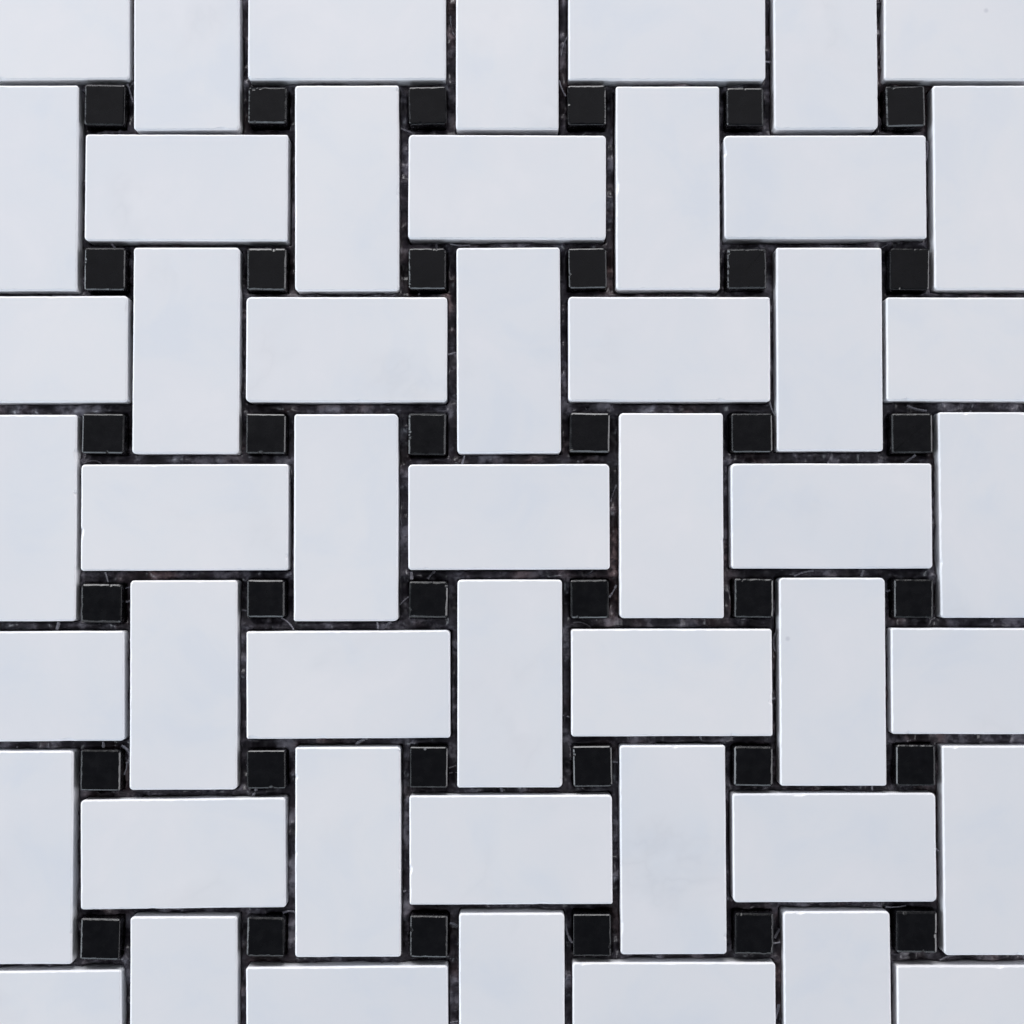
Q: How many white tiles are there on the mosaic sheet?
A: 49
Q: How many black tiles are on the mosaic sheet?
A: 36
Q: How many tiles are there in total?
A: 85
